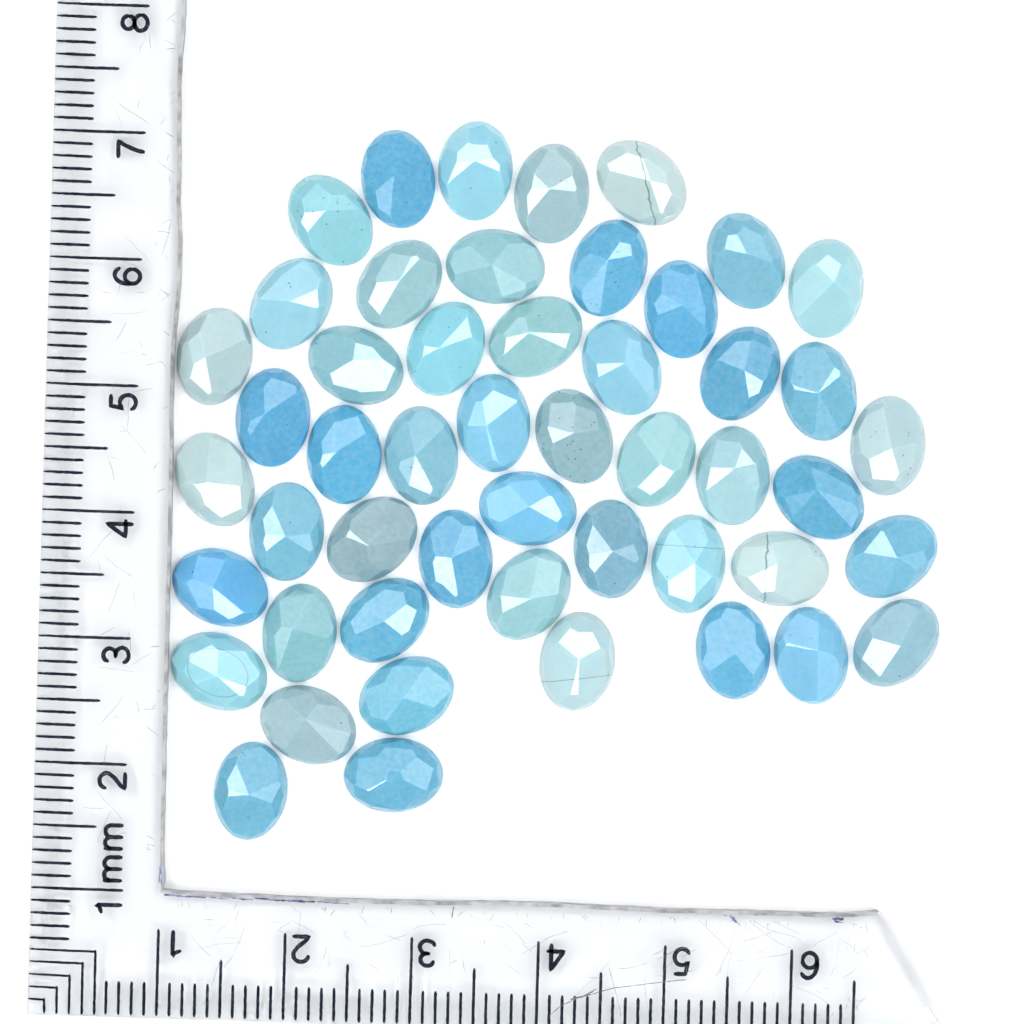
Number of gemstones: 50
